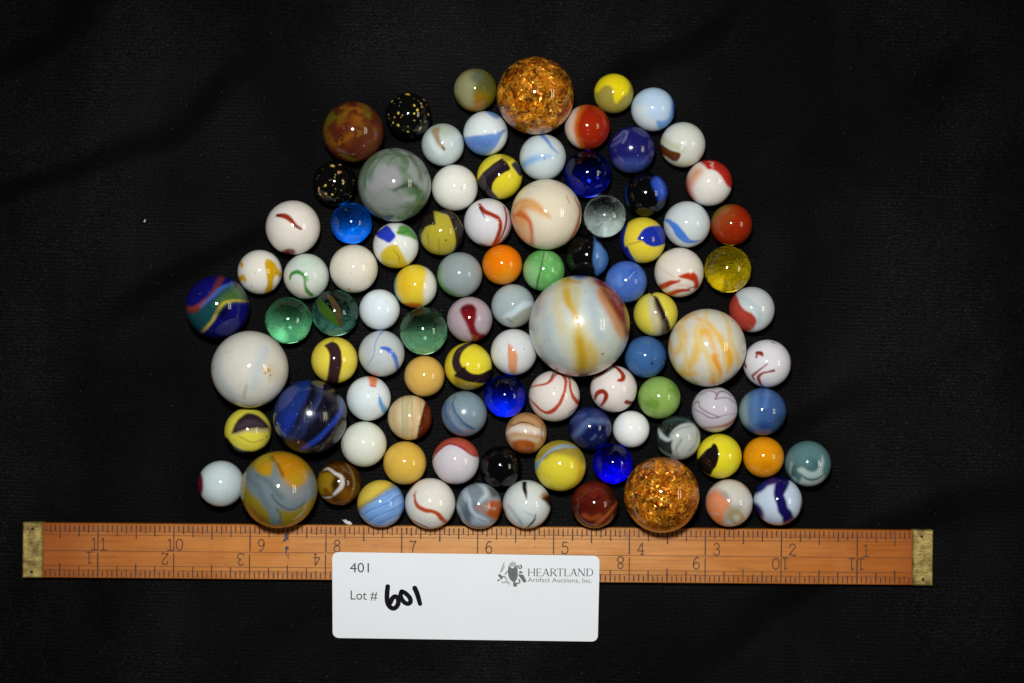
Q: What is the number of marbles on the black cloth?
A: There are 94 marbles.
